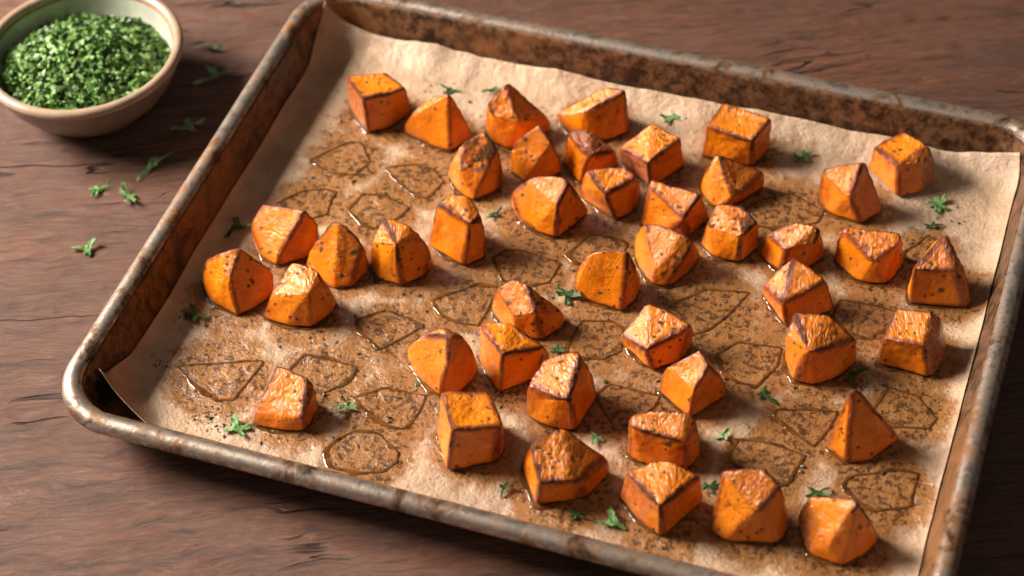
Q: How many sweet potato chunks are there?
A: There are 44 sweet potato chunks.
